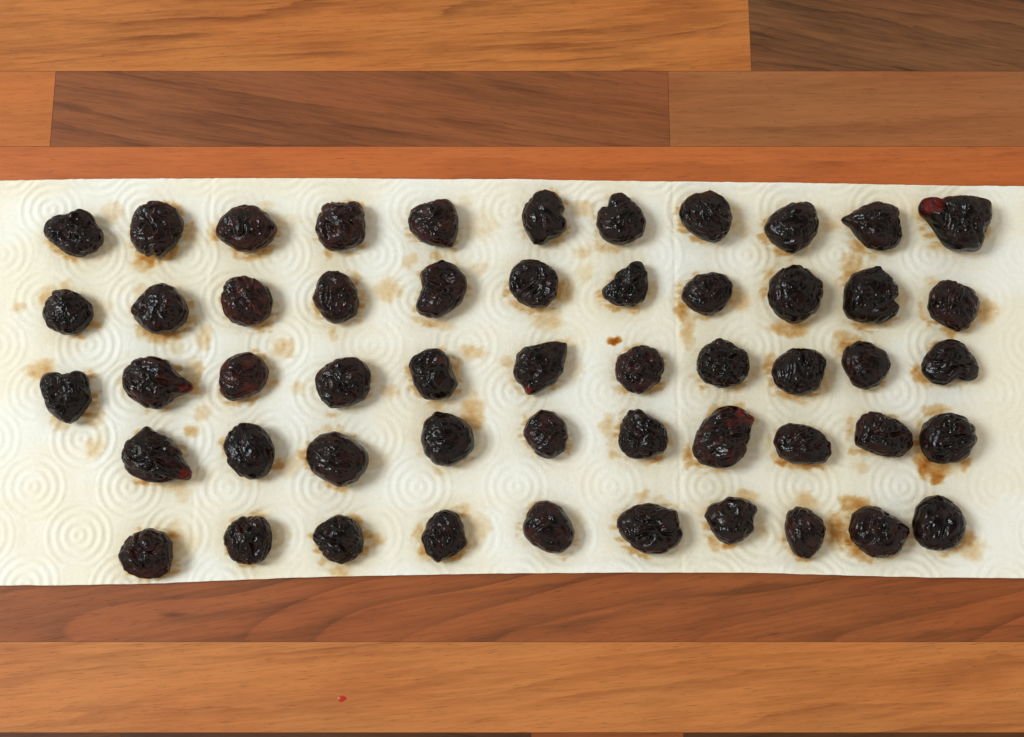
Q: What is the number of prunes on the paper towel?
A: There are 53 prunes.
